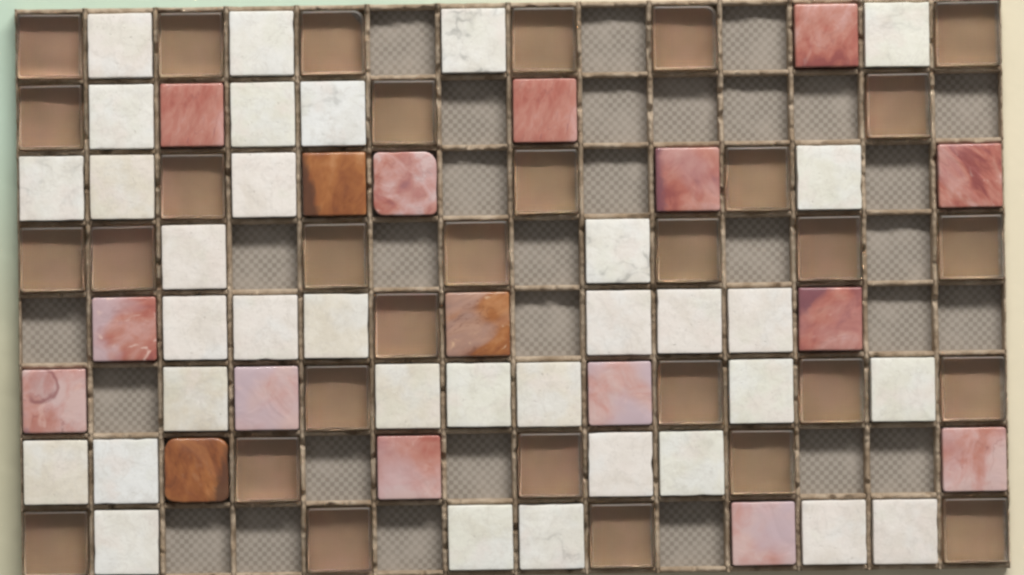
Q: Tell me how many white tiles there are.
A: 34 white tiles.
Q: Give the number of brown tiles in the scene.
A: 31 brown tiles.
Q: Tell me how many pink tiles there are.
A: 14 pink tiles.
